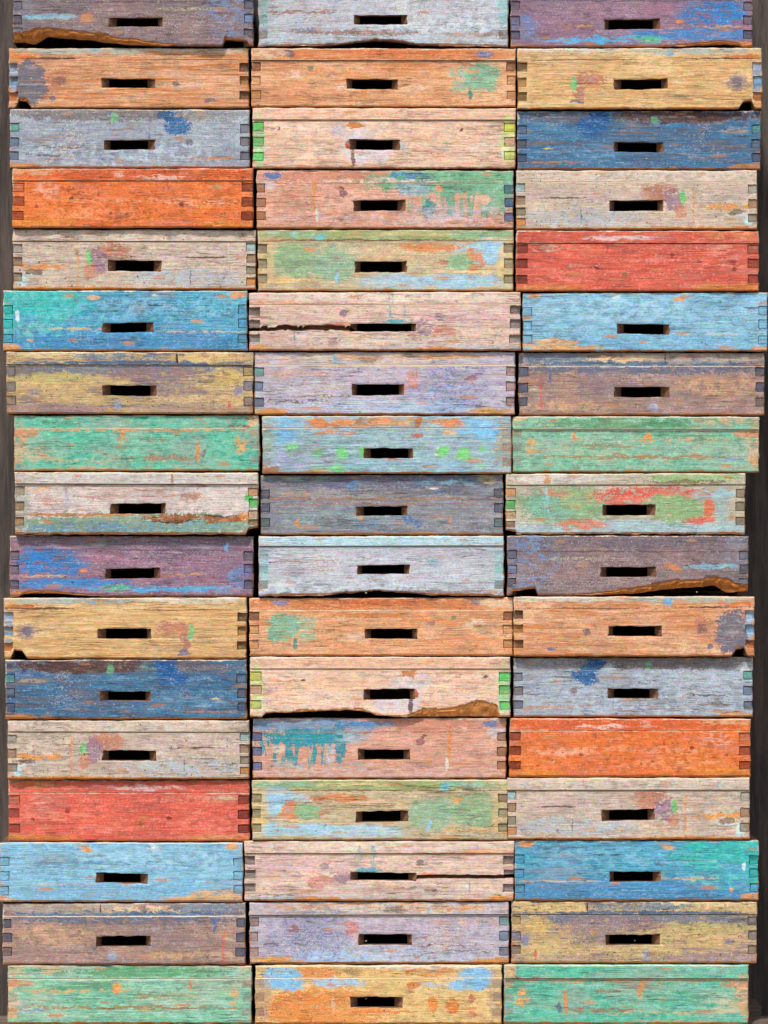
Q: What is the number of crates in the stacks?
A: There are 51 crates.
